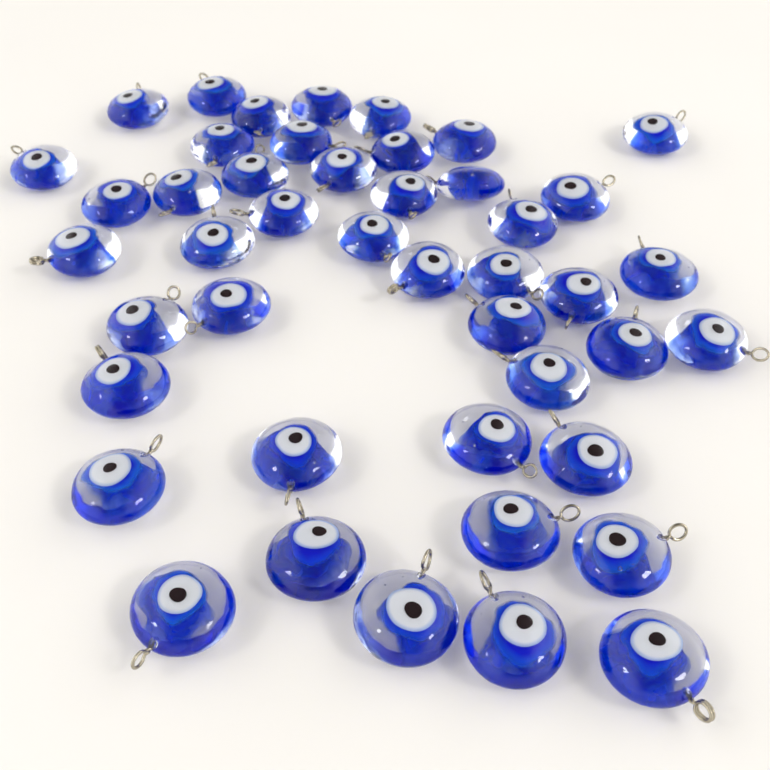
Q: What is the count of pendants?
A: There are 45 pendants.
